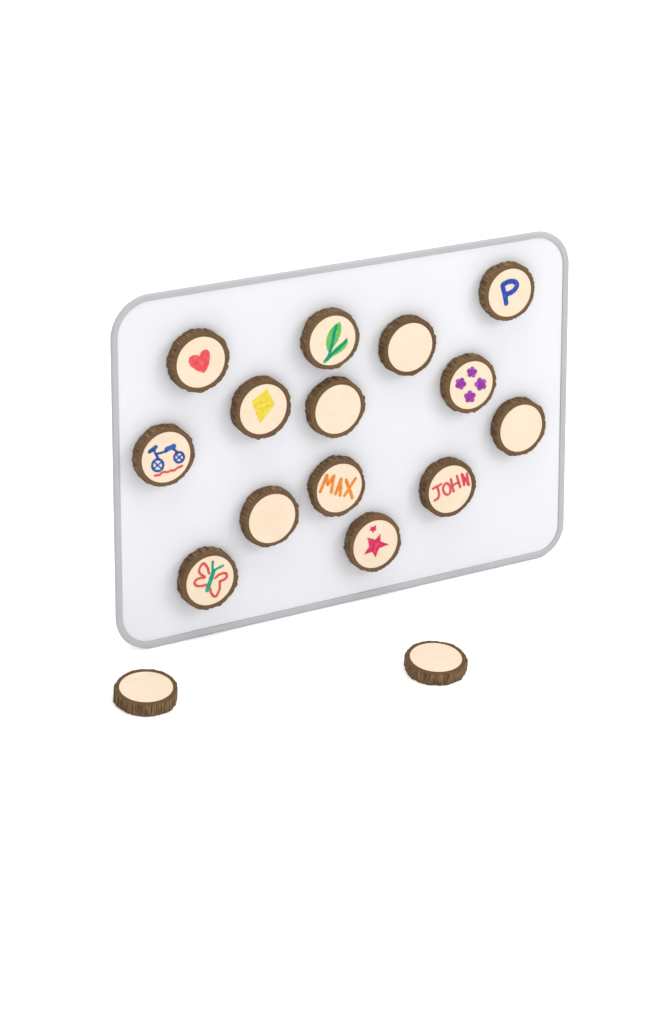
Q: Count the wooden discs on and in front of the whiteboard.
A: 16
